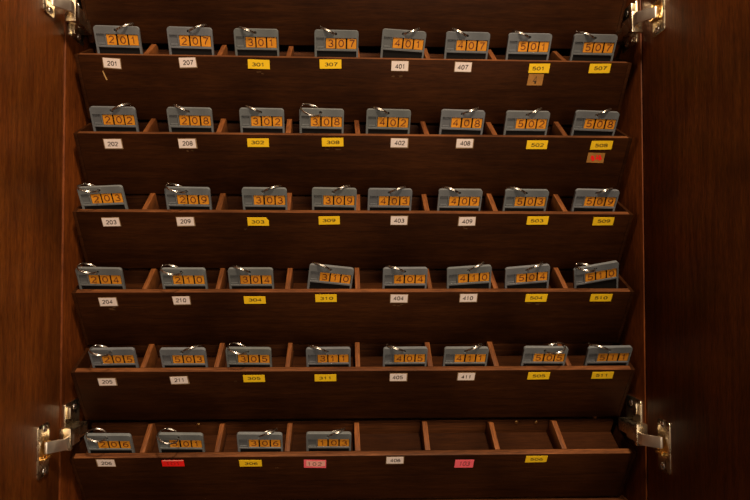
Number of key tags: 44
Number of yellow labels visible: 22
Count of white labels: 22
